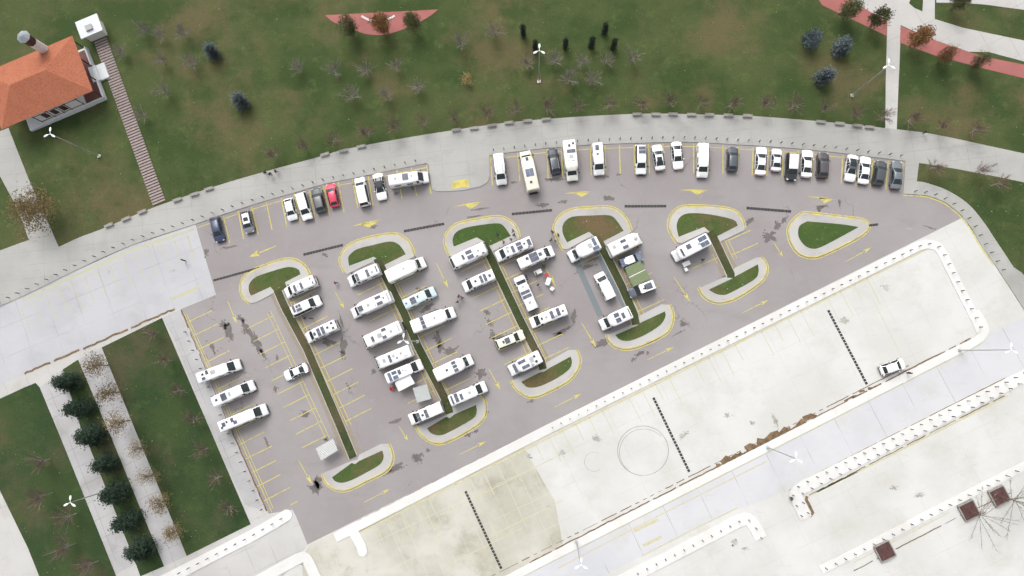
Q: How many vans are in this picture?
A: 40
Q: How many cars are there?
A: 22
